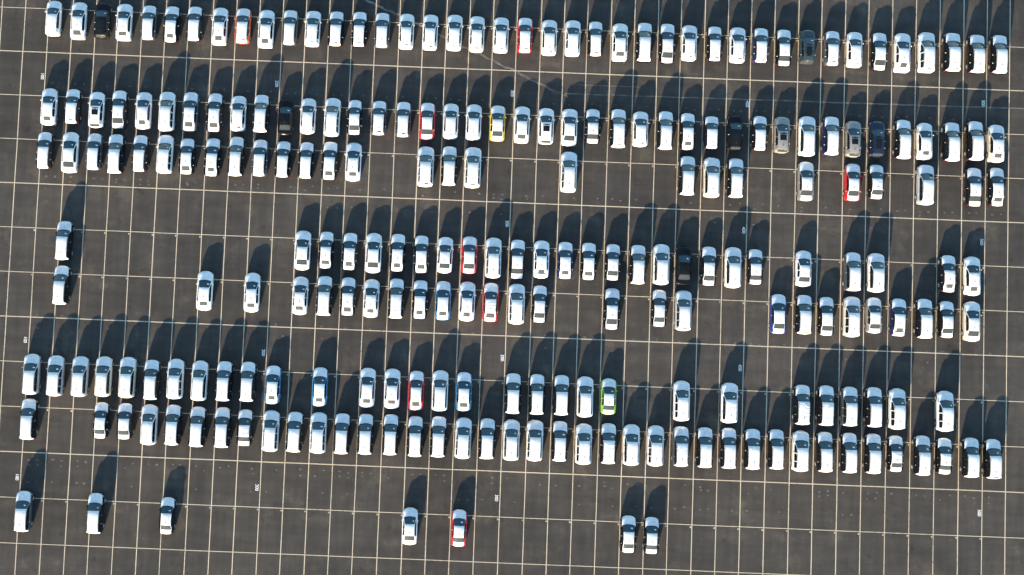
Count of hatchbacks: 48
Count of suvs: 100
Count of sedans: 89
